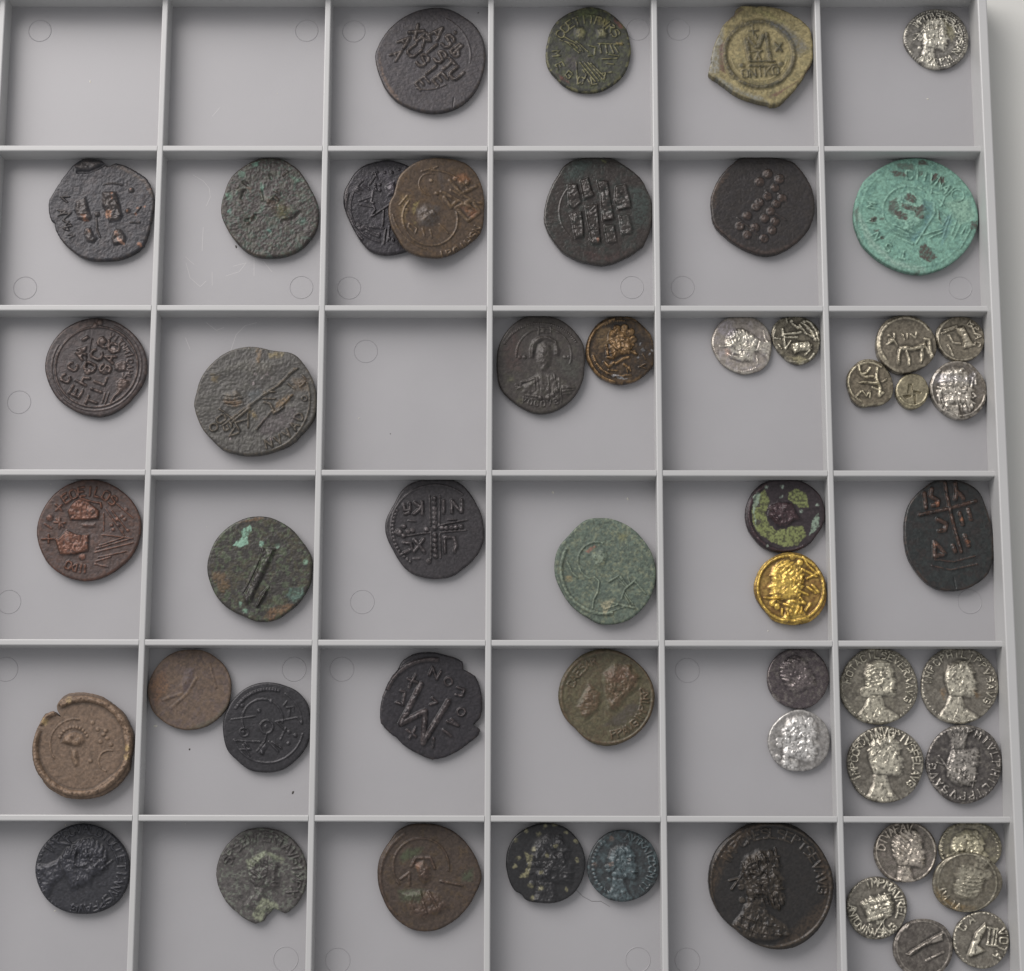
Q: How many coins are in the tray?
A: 52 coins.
